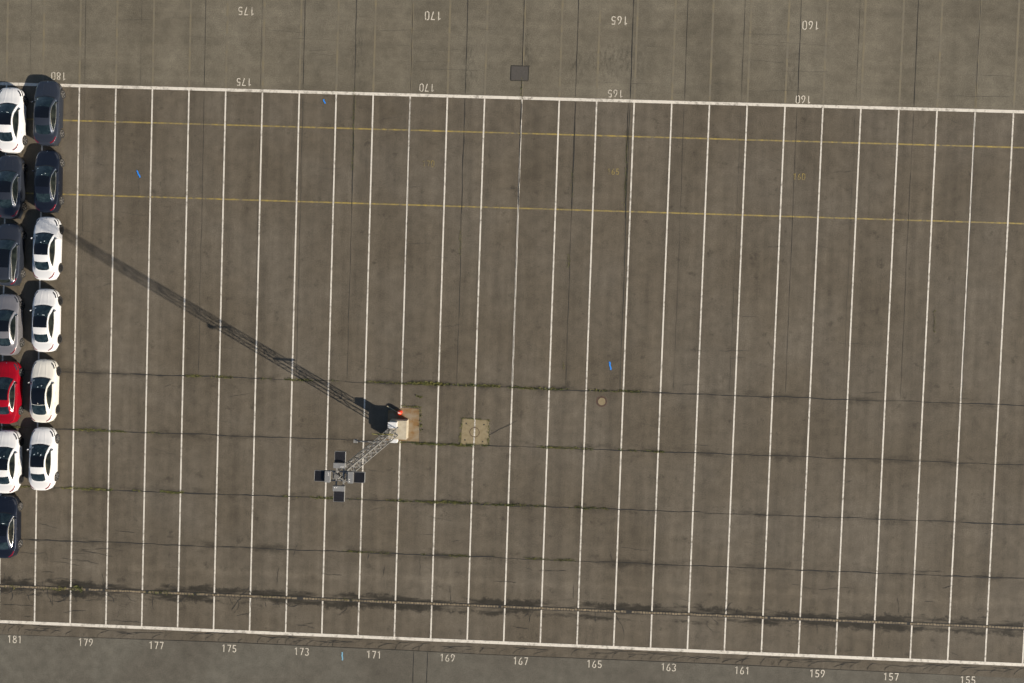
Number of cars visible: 13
